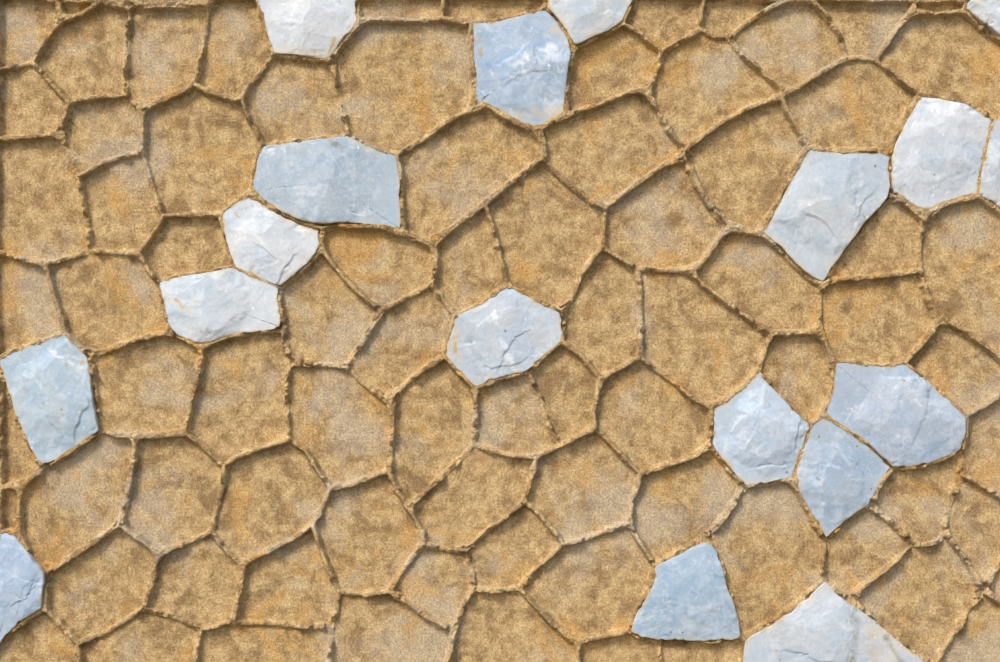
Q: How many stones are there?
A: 18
